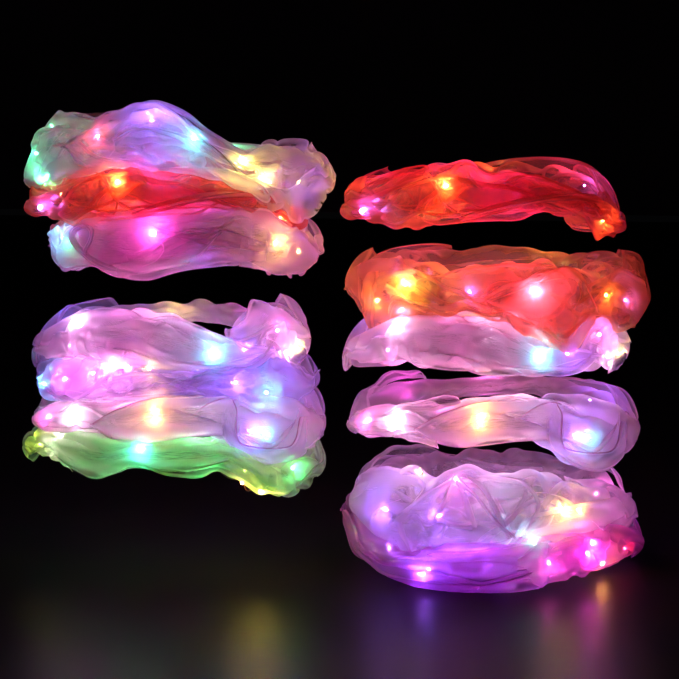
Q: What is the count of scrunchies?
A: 13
